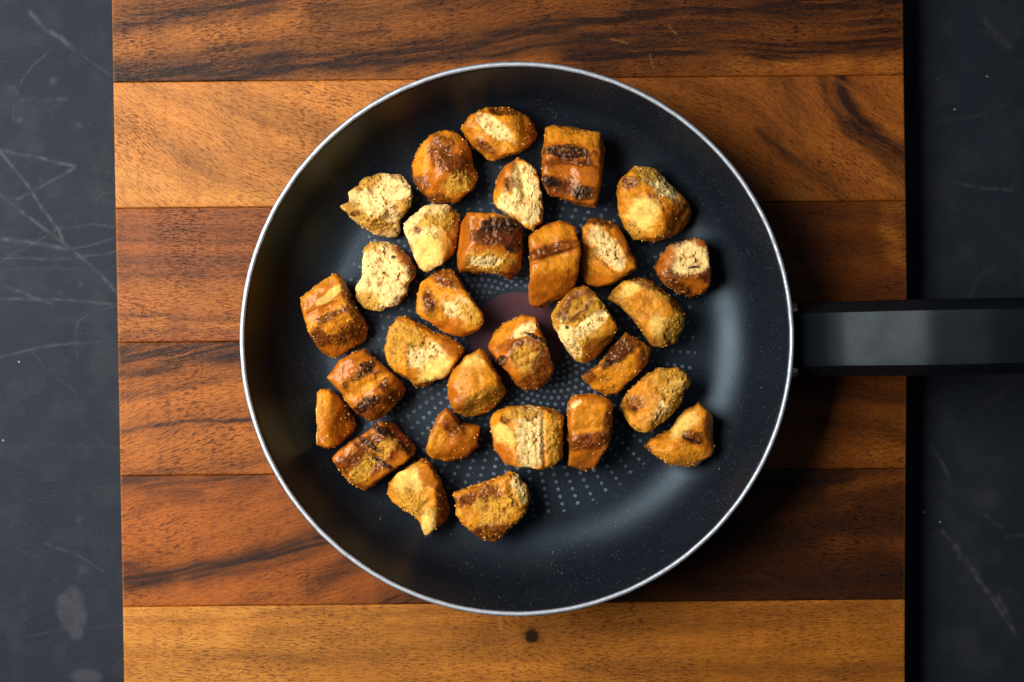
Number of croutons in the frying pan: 30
